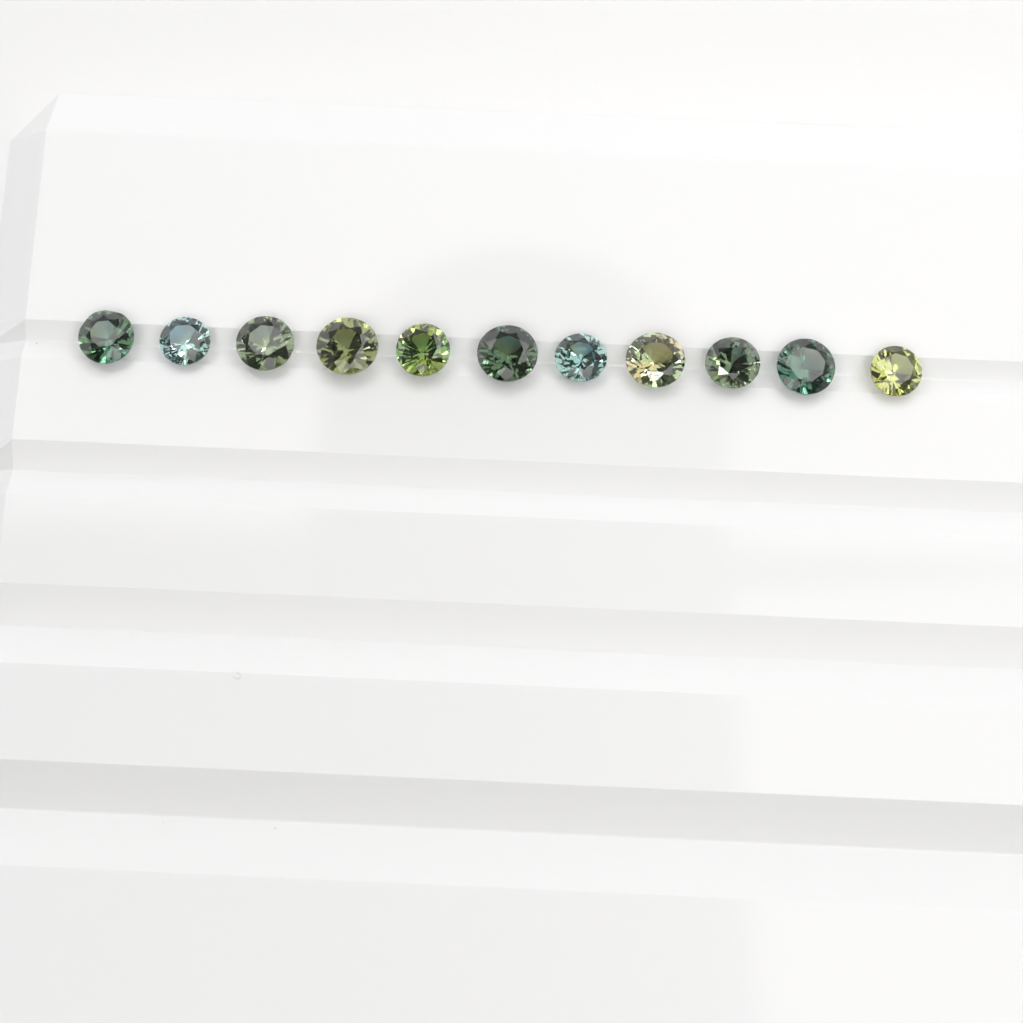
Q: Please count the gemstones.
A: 11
